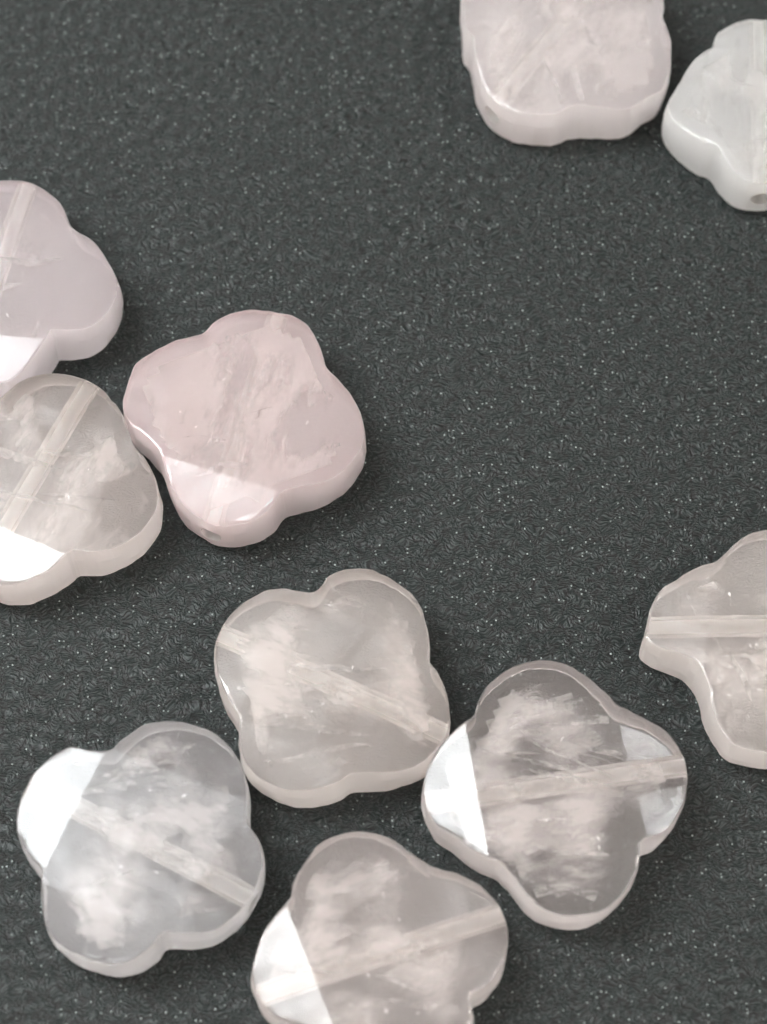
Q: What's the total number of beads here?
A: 10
